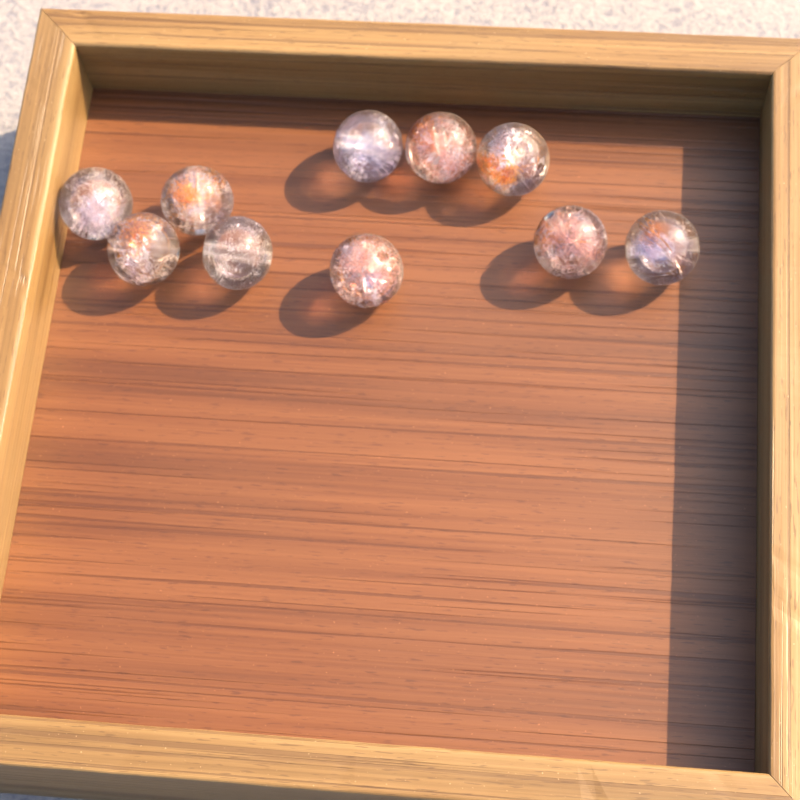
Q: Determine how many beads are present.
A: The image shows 10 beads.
